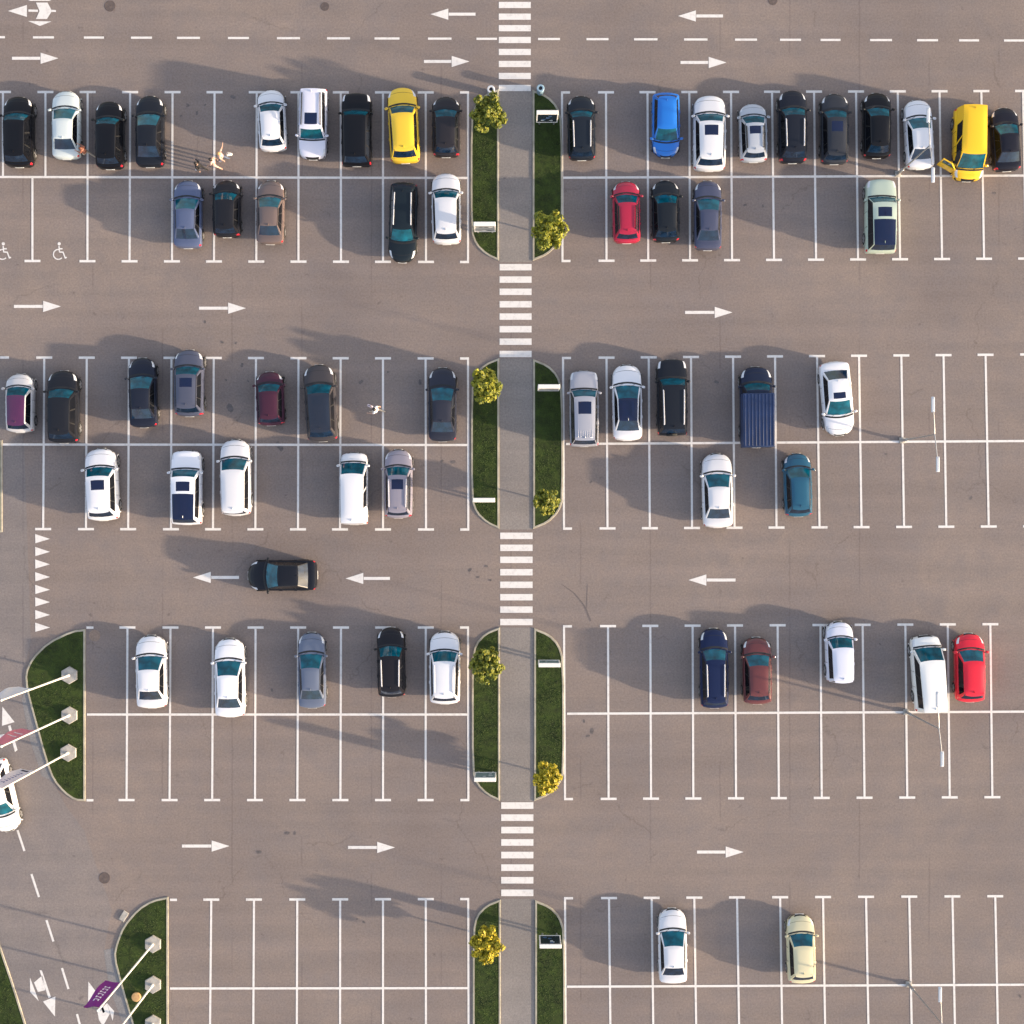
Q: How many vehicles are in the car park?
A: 61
